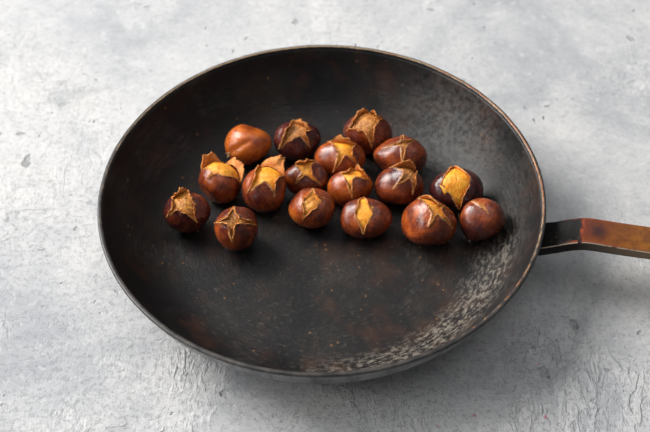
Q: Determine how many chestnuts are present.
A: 17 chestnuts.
